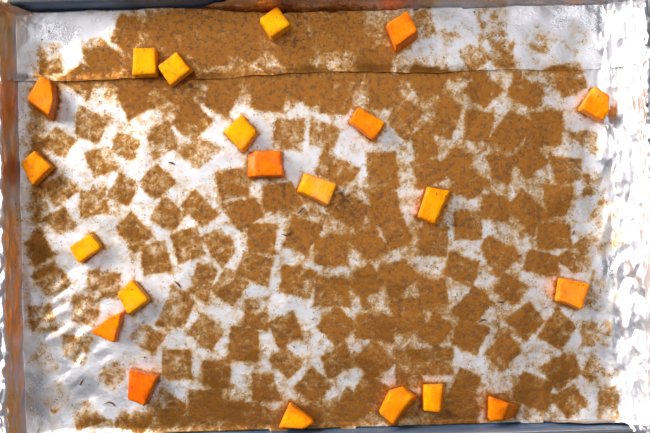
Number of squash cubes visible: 21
